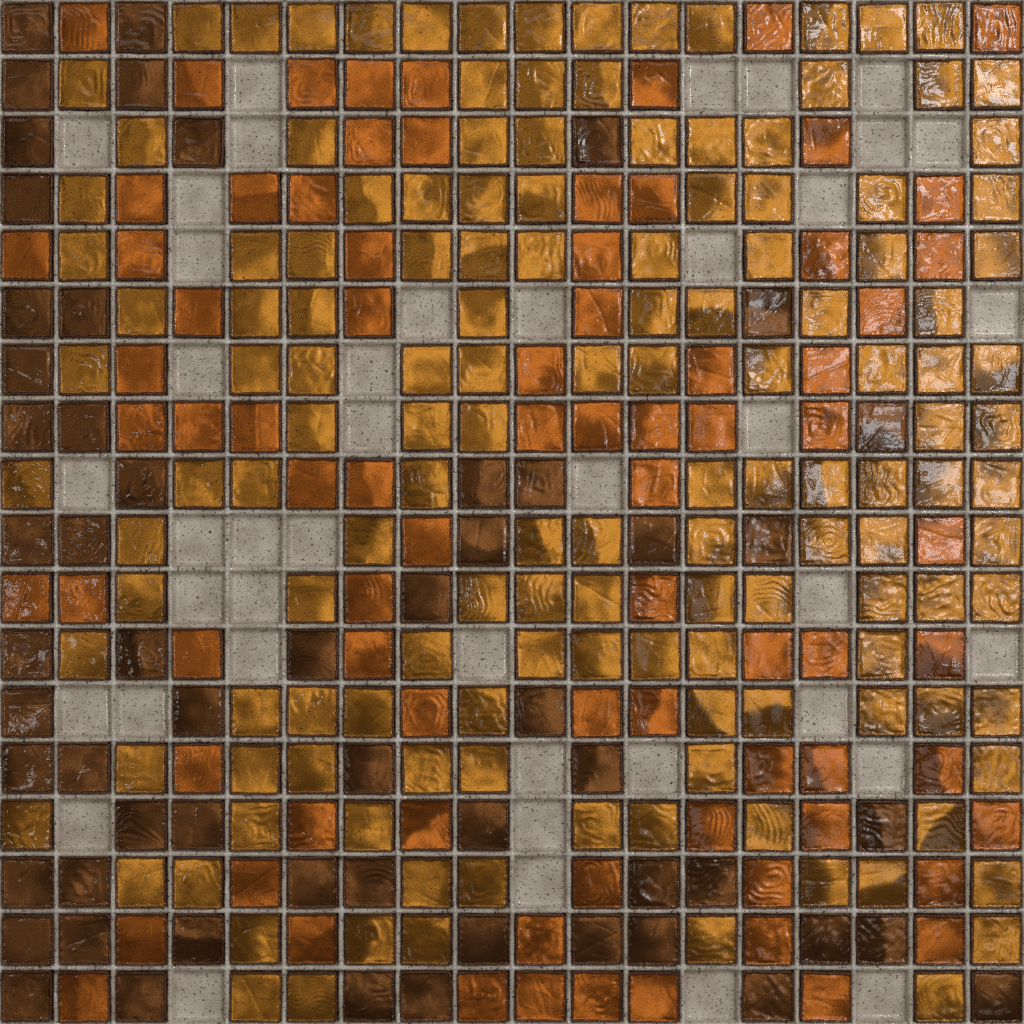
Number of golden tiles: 144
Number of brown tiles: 58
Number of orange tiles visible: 80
